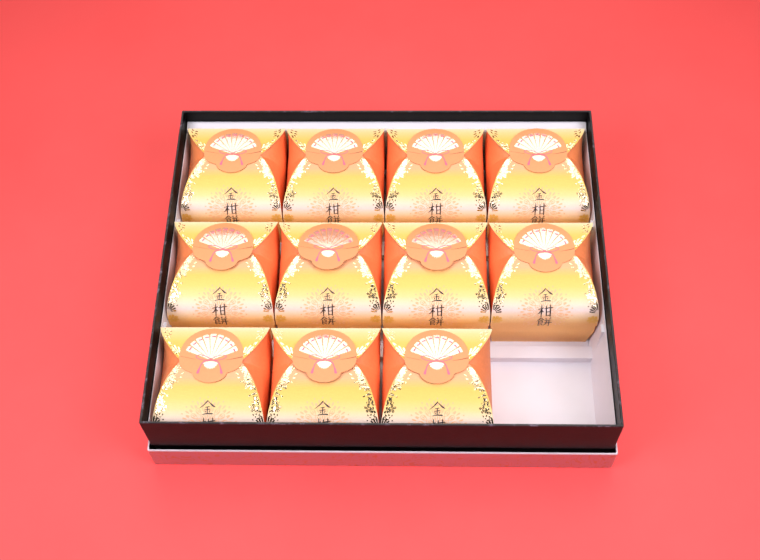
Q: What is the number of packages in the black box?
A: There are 11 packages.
